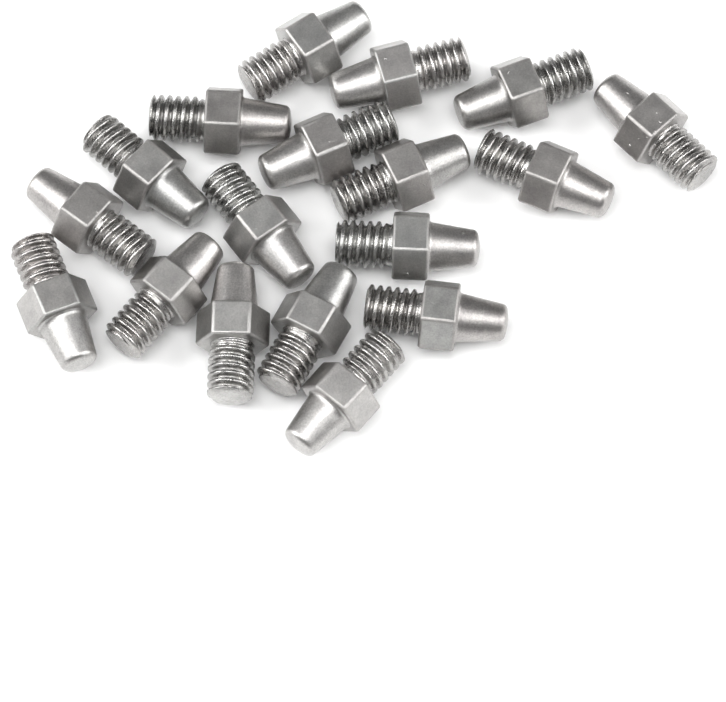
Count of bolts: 18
